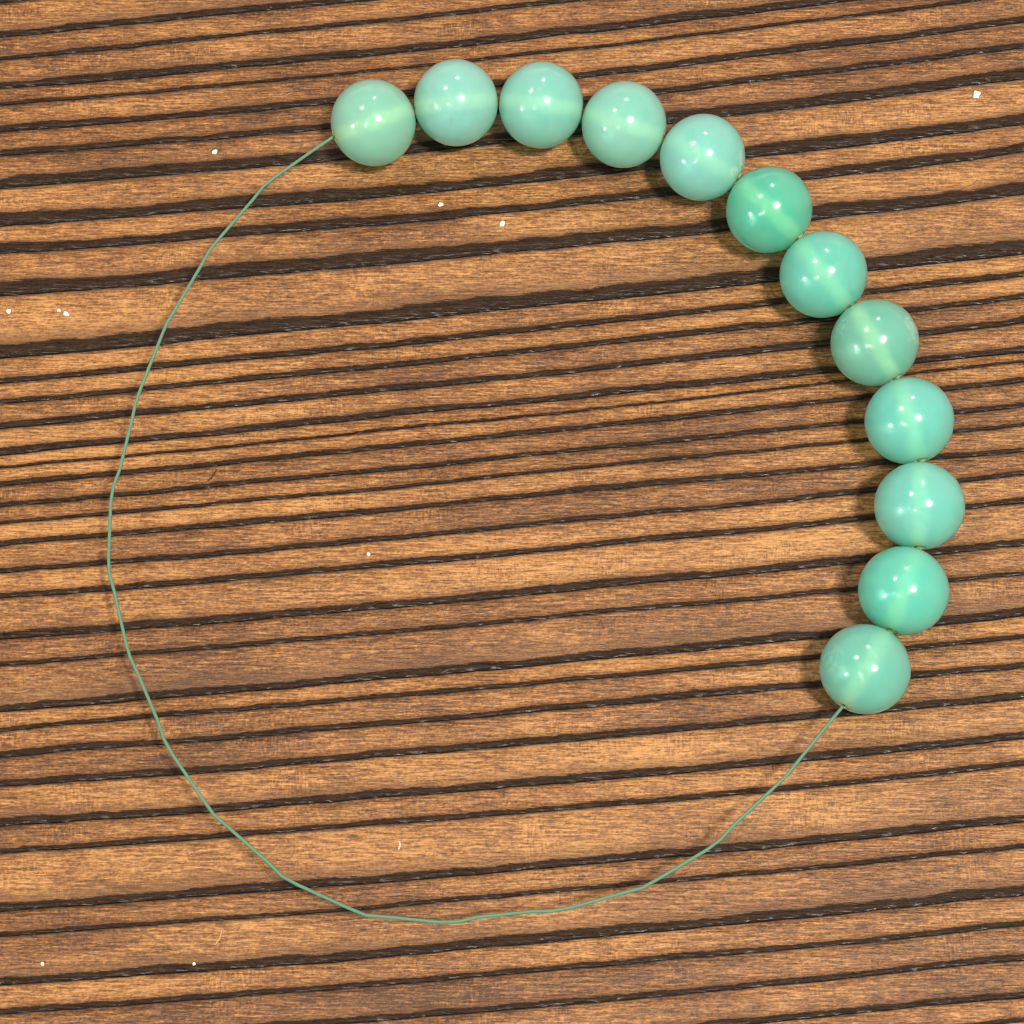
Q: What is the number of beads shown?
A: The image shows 12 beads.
